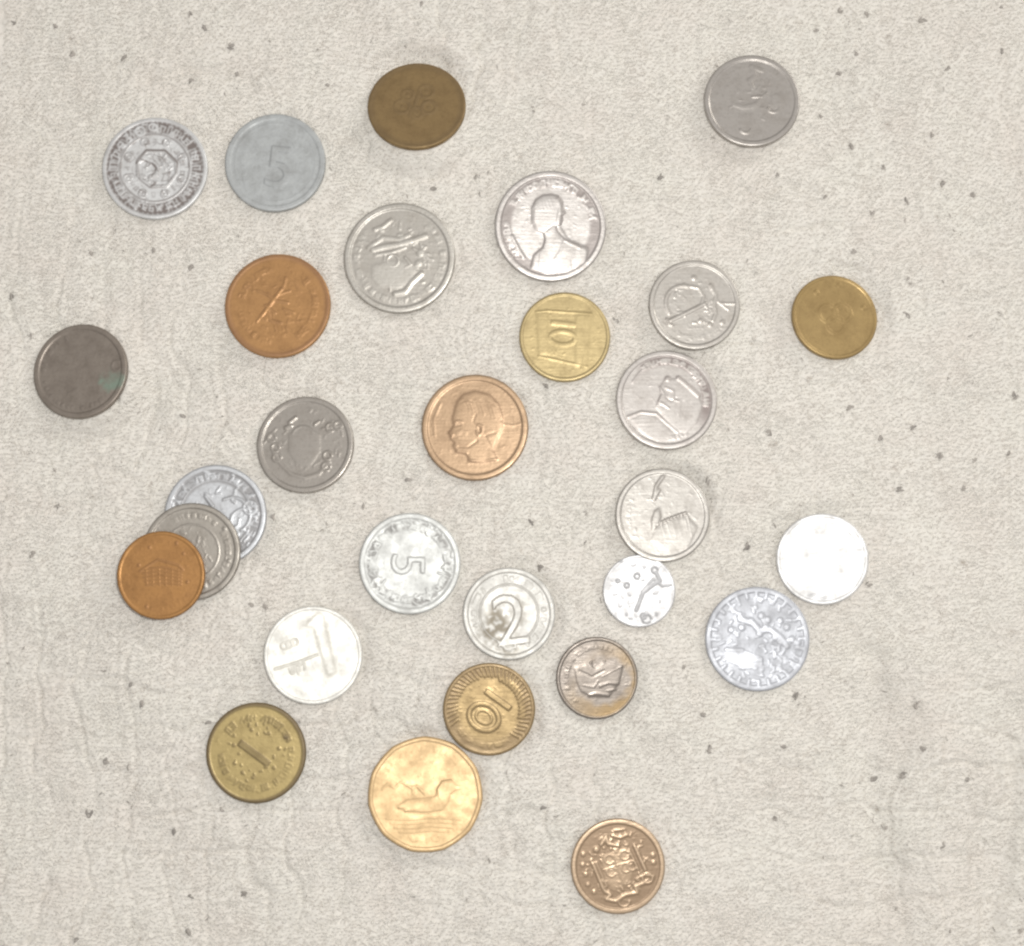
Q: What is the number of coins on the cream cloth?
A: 29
